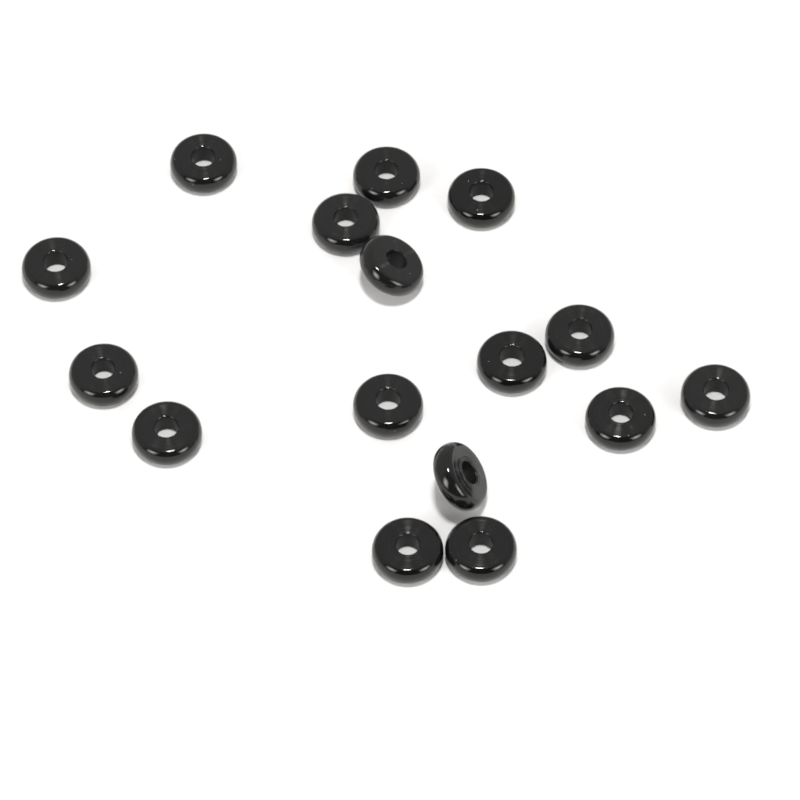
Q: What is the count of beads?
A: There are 16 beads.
